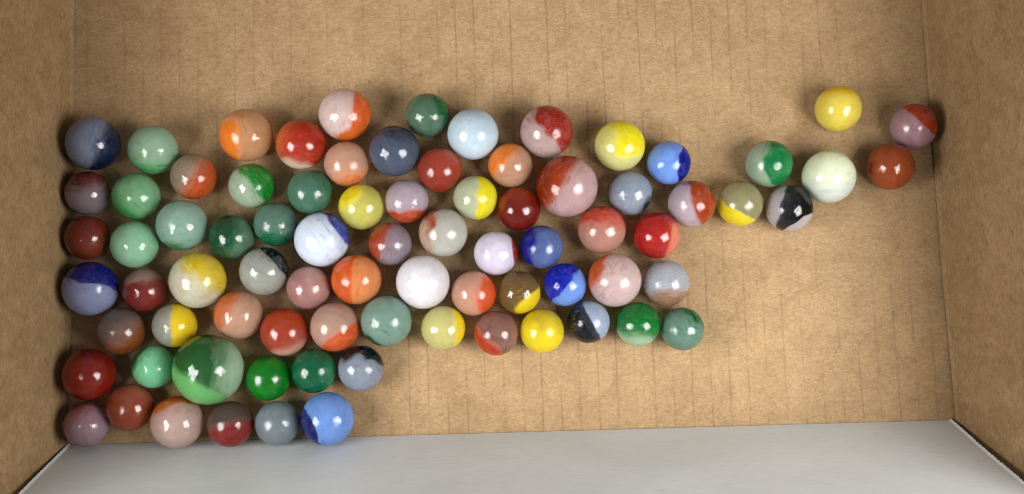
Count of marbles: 81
